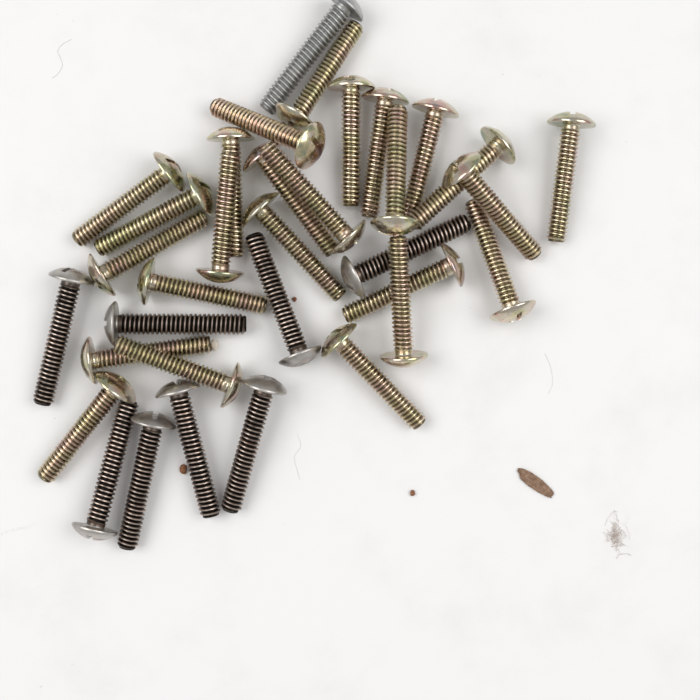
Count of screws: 34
